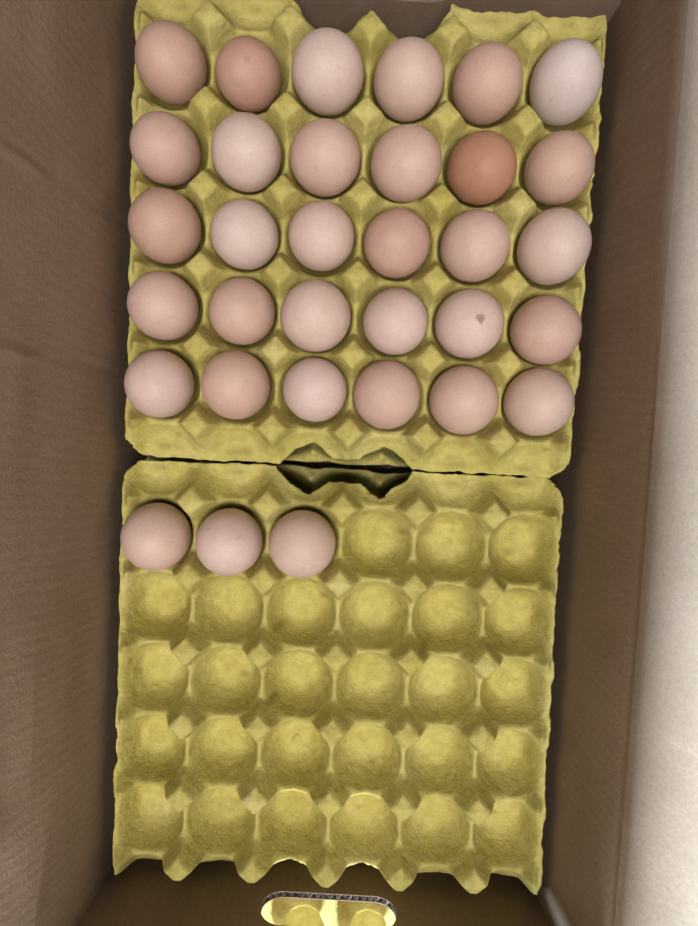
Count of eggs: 33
